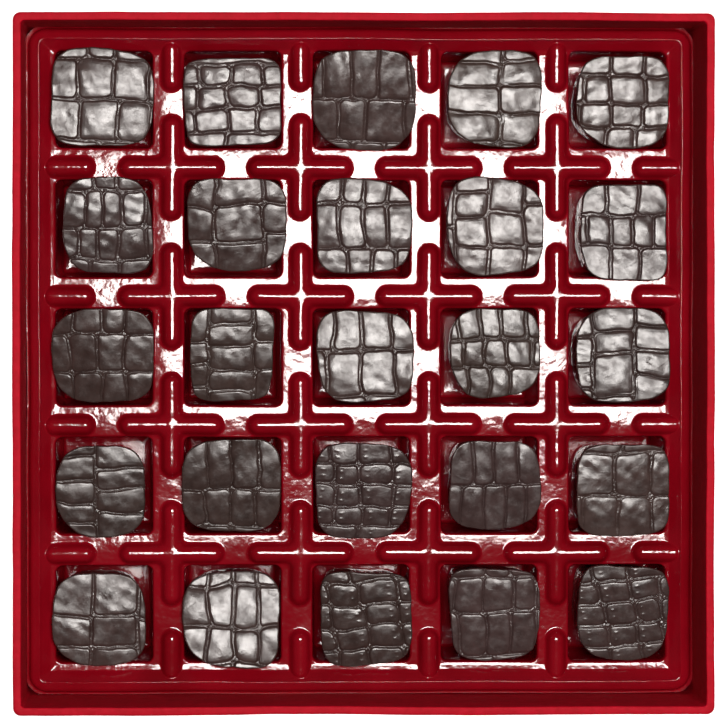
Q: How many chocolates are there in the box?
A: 25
